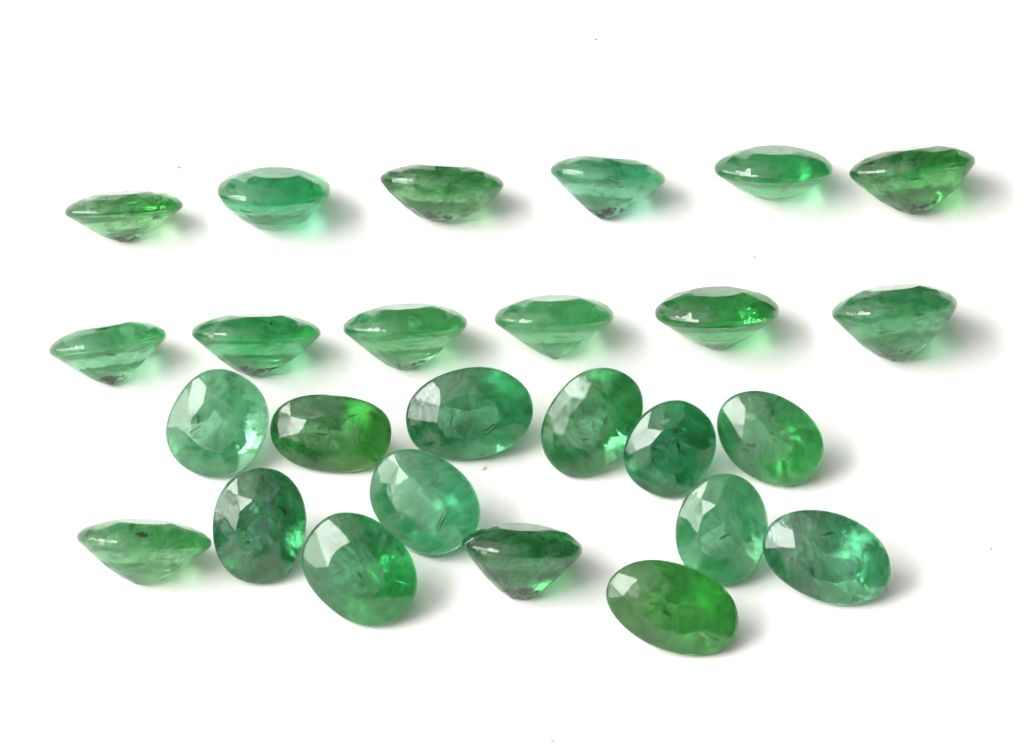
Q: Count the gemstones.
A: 26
